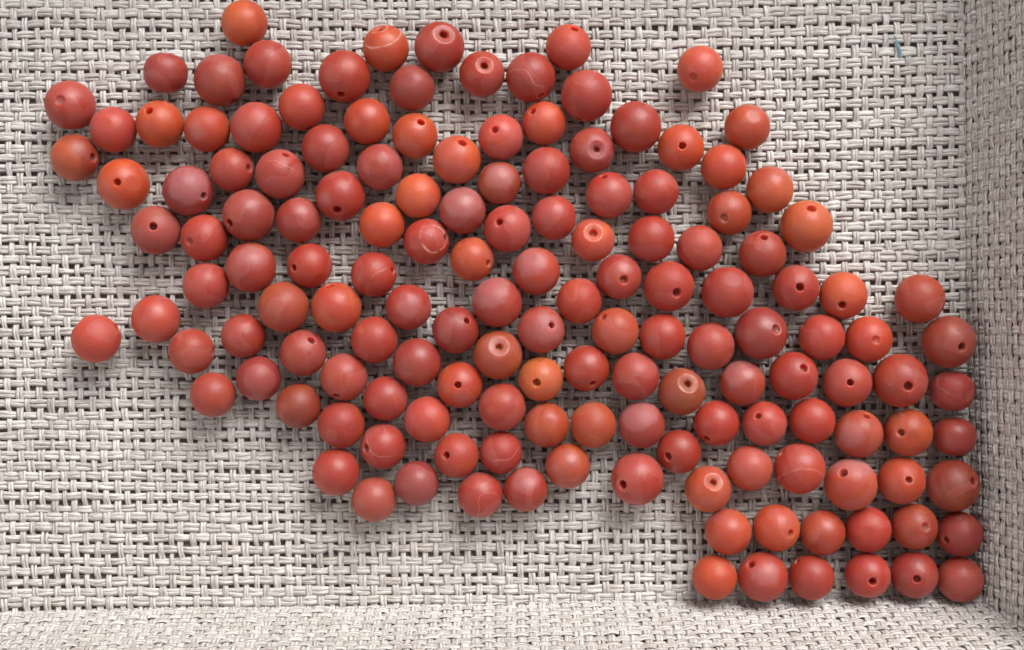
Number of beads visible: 148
